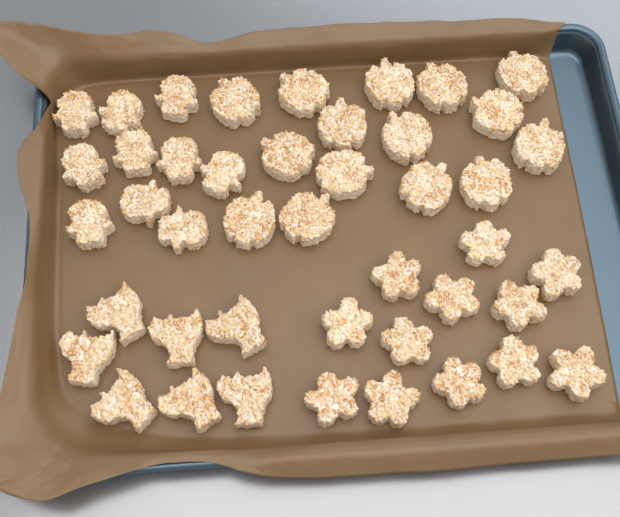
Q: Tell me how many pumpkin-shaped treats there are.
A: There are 15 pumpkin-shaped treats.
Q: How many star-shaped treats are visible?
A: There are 12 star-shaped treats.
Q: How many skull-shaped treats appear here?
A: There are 10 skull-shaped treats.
